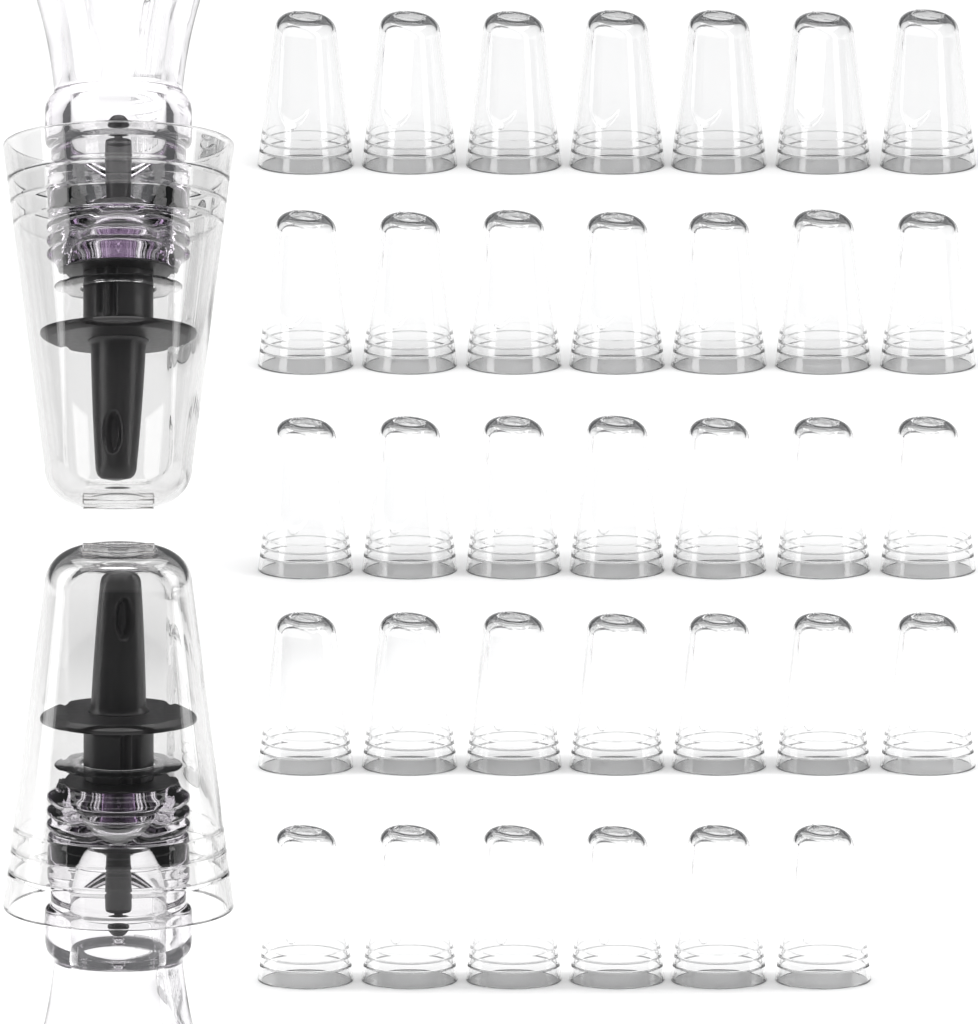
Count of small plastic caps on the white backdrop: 34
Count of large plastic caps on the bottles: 2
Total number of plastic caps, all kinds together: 36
